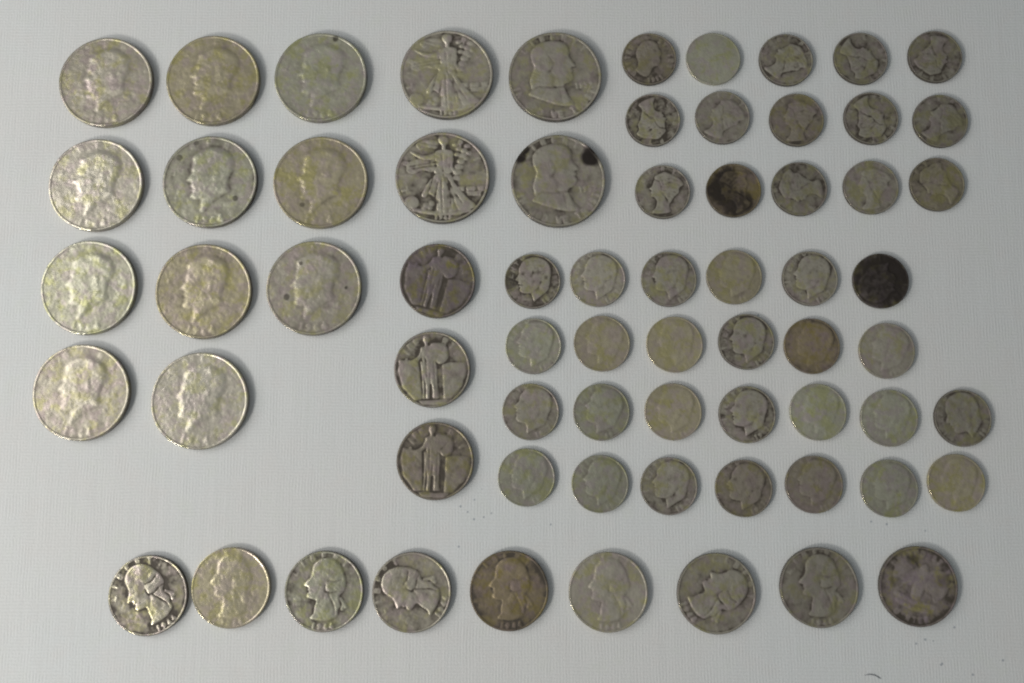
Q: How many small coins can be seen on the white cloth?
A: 41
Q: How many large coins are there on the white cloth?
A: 15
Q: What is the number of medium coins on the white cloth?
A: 12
